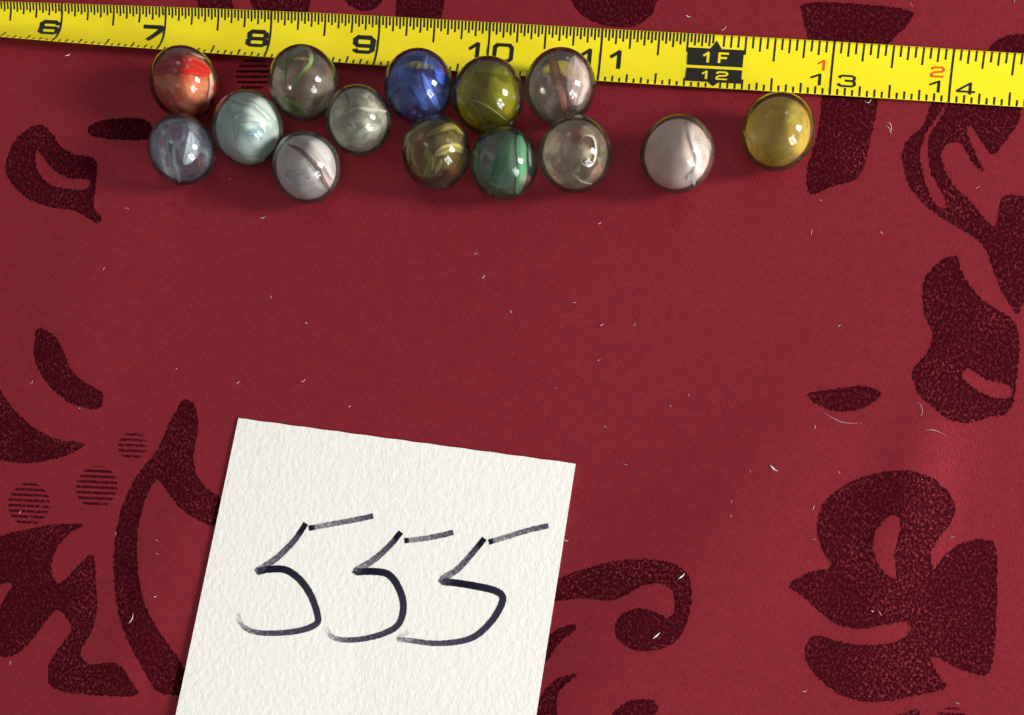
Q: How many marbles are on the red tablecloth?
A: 14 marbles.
